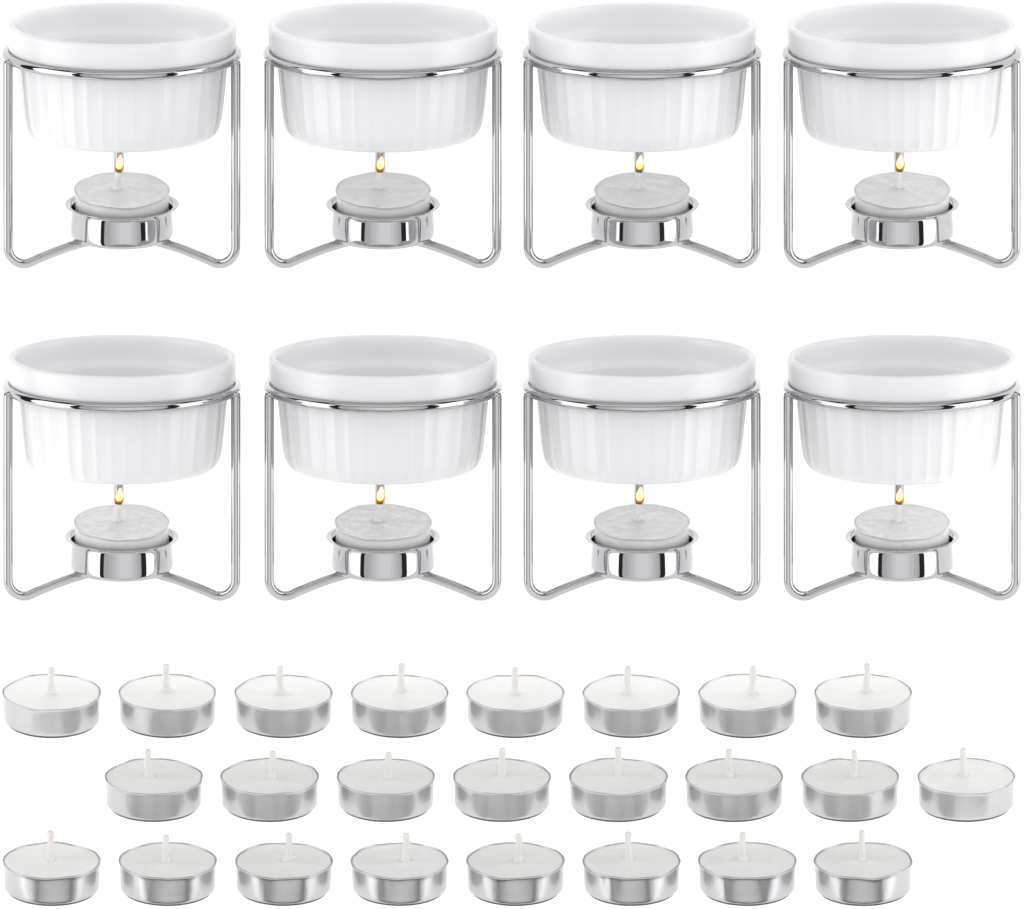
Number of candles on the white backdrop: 32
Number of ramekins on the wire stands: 8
